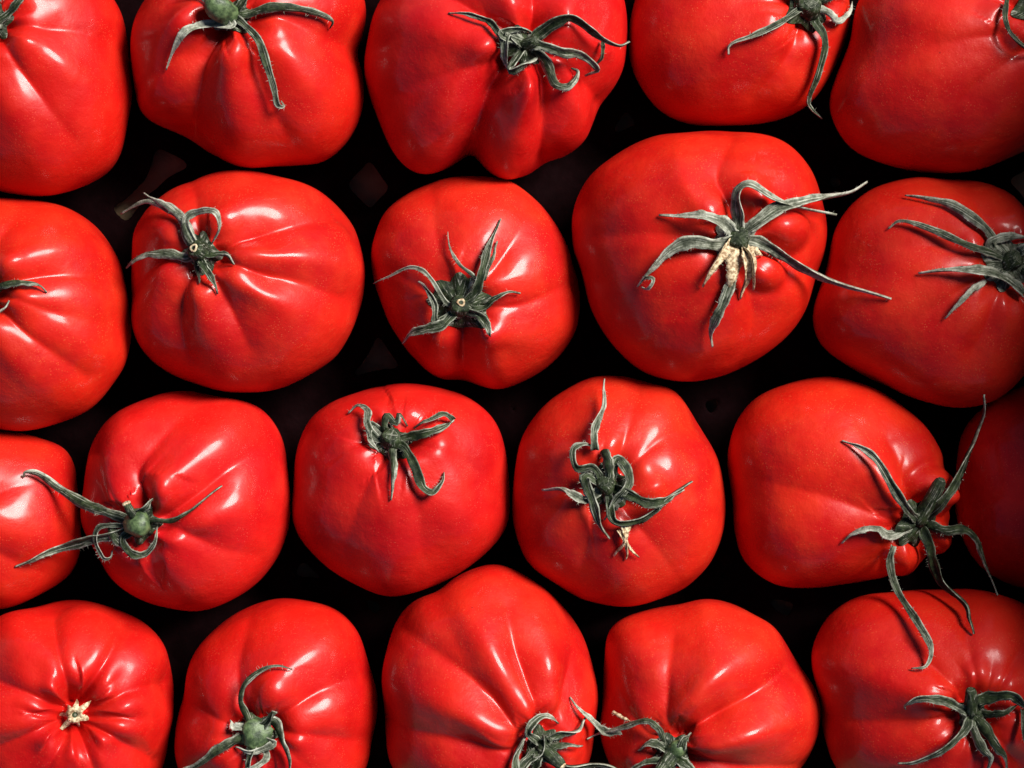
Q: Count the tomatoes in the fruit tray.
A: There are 21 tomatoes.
